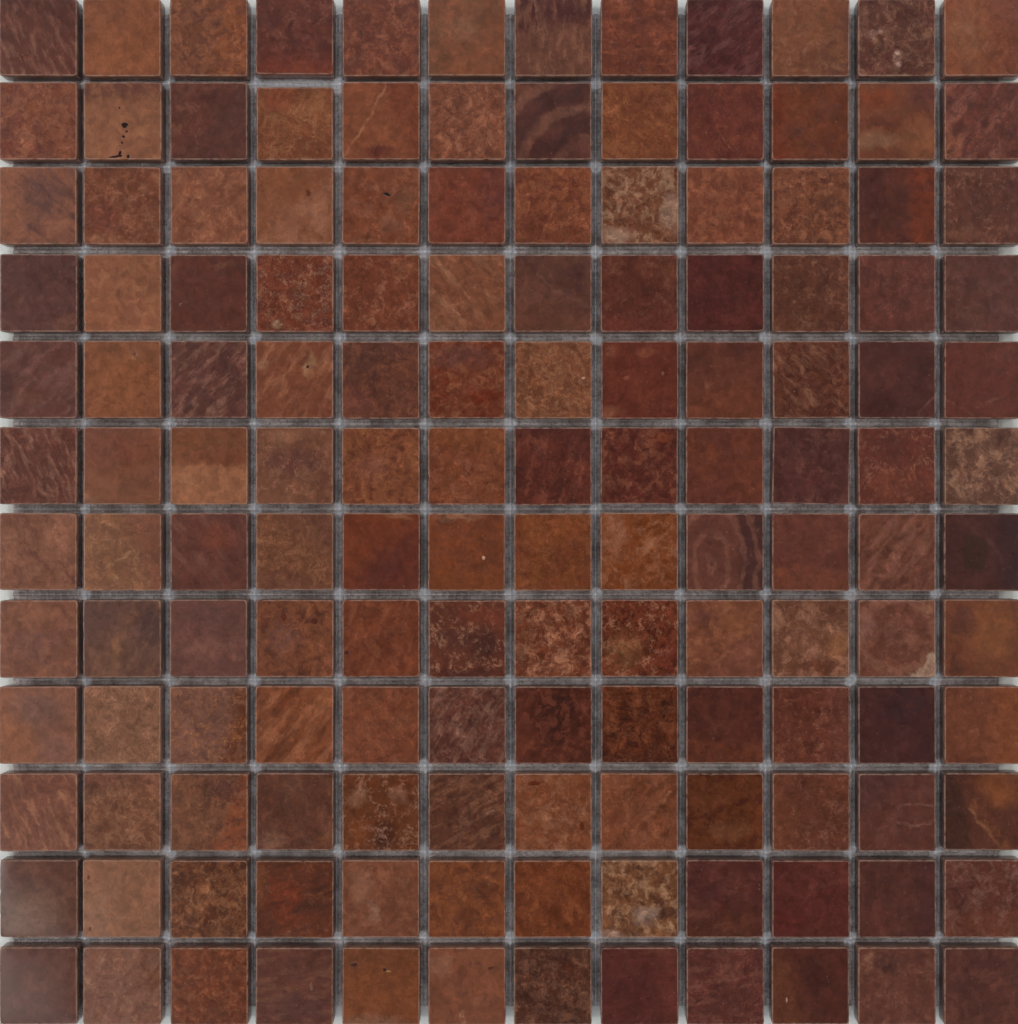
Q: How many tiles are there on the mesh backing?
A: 144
